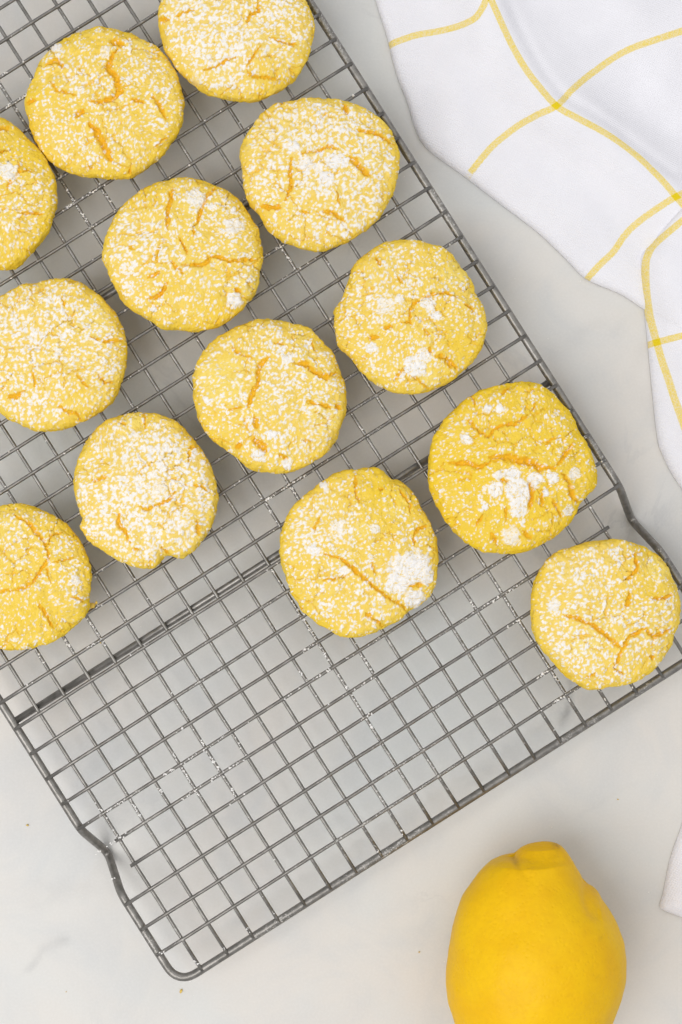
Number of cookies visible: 13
